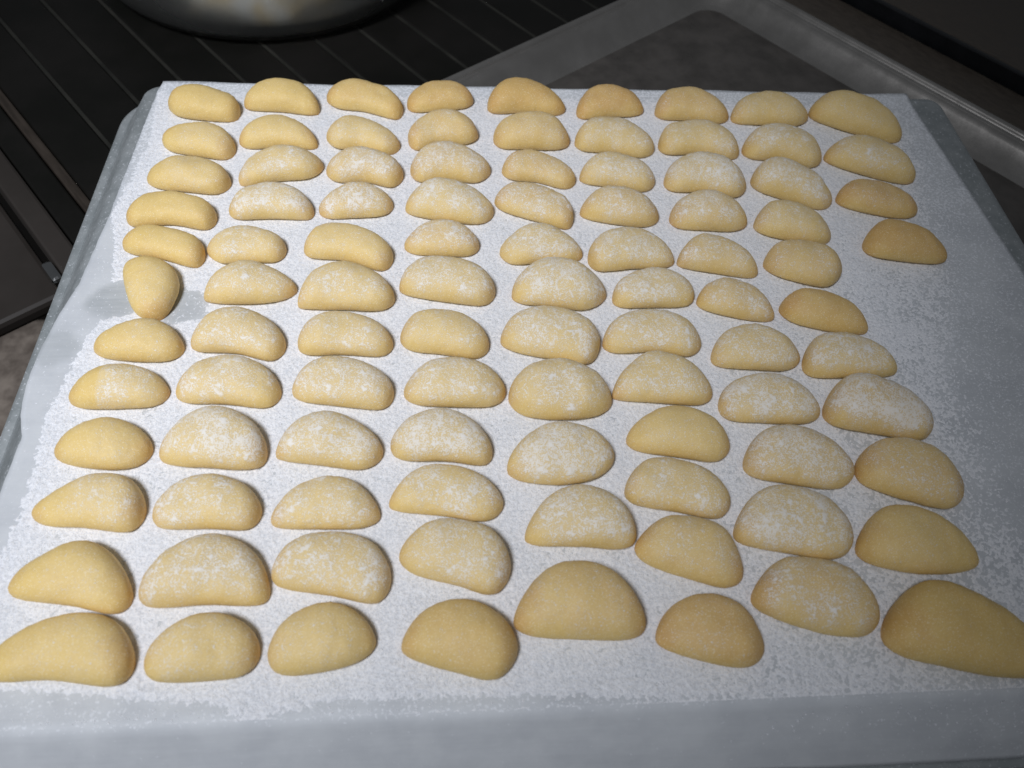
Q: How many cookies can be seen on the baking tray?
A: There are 97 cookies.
